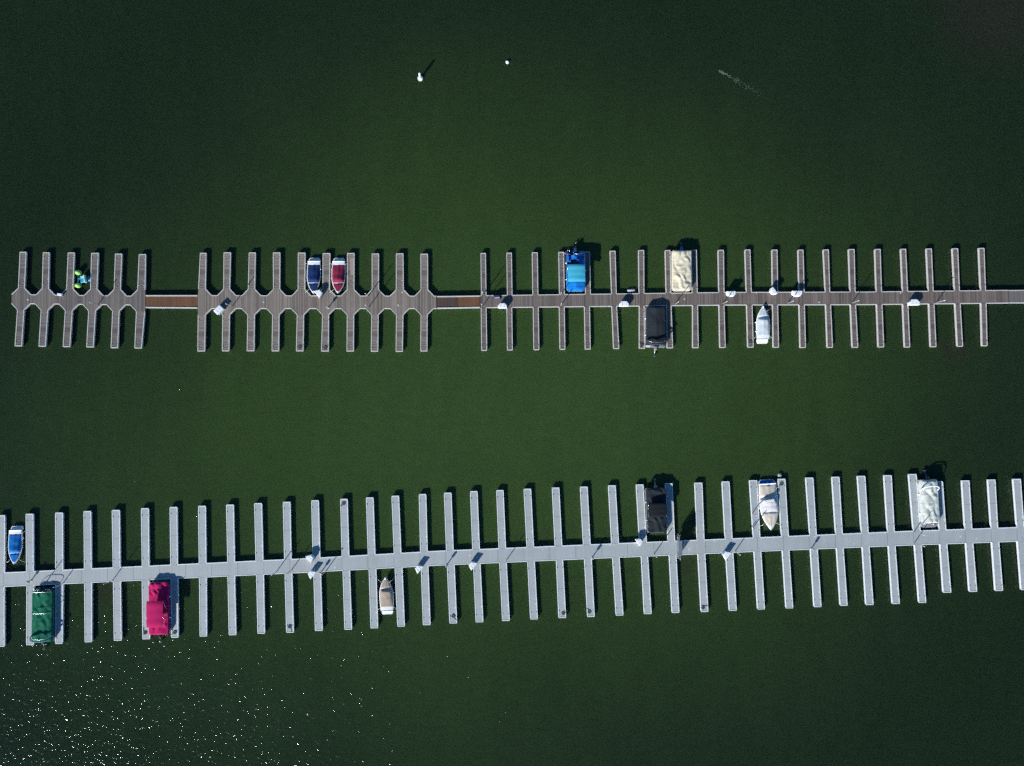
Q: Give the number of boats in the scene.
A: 13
